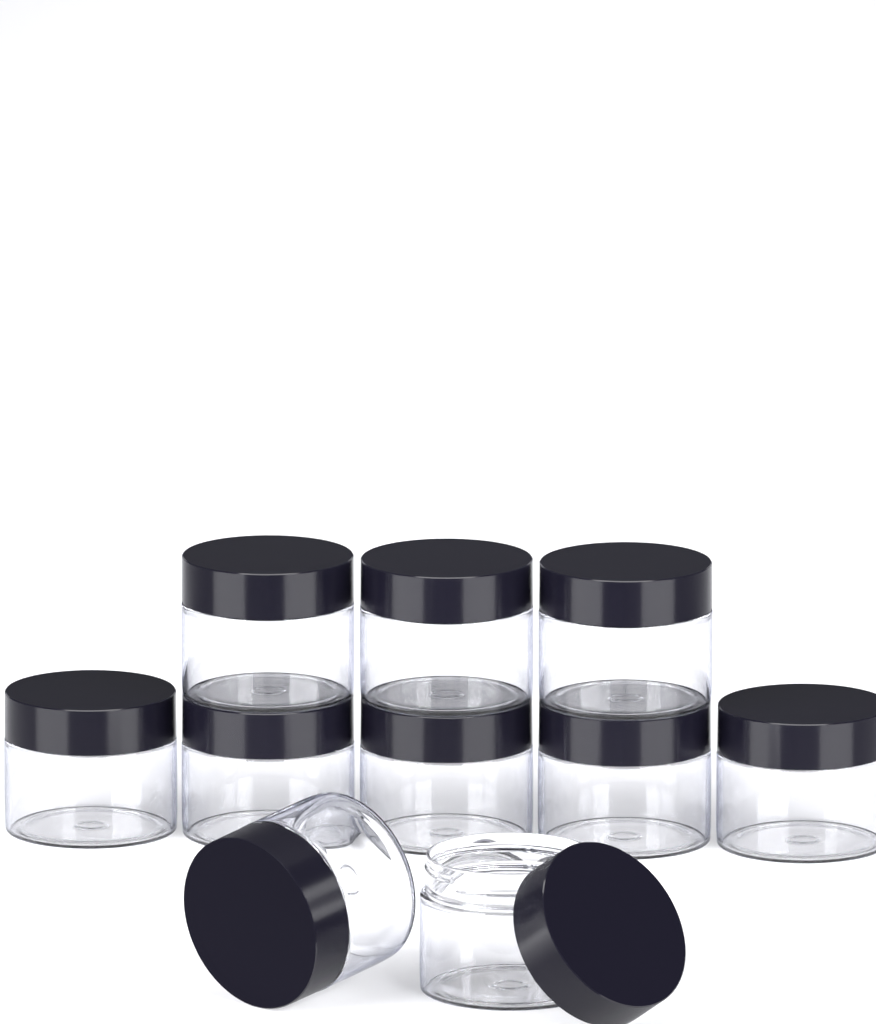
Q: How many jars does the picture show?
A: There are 10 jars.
